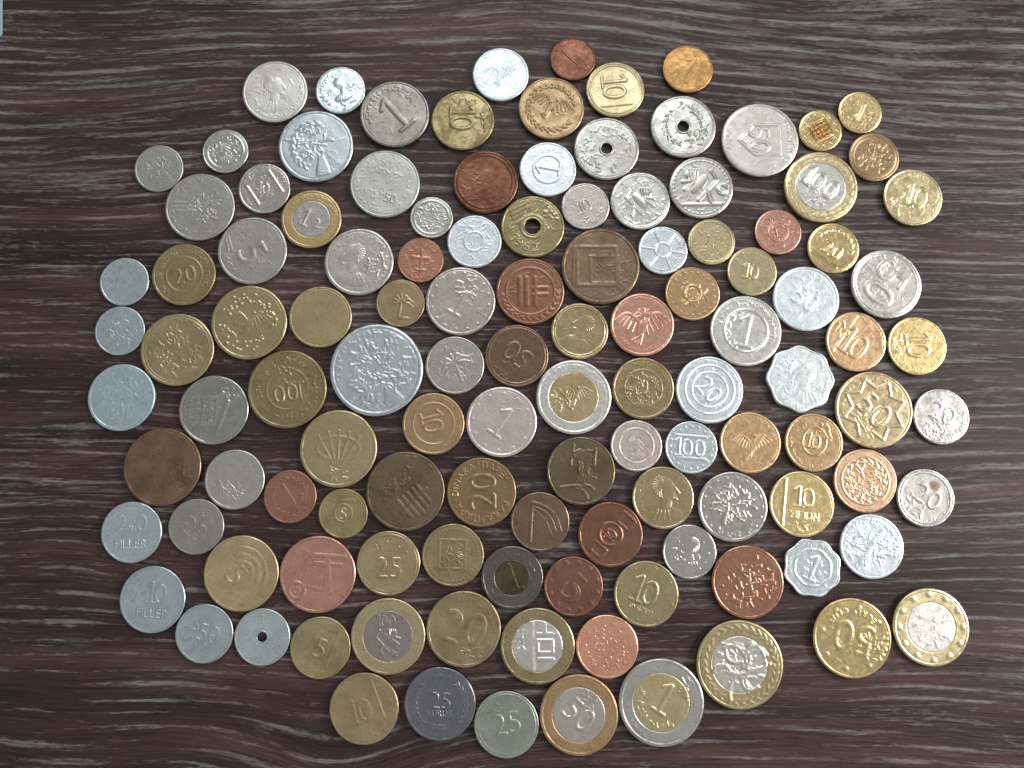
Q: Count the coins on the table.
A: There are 120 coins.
